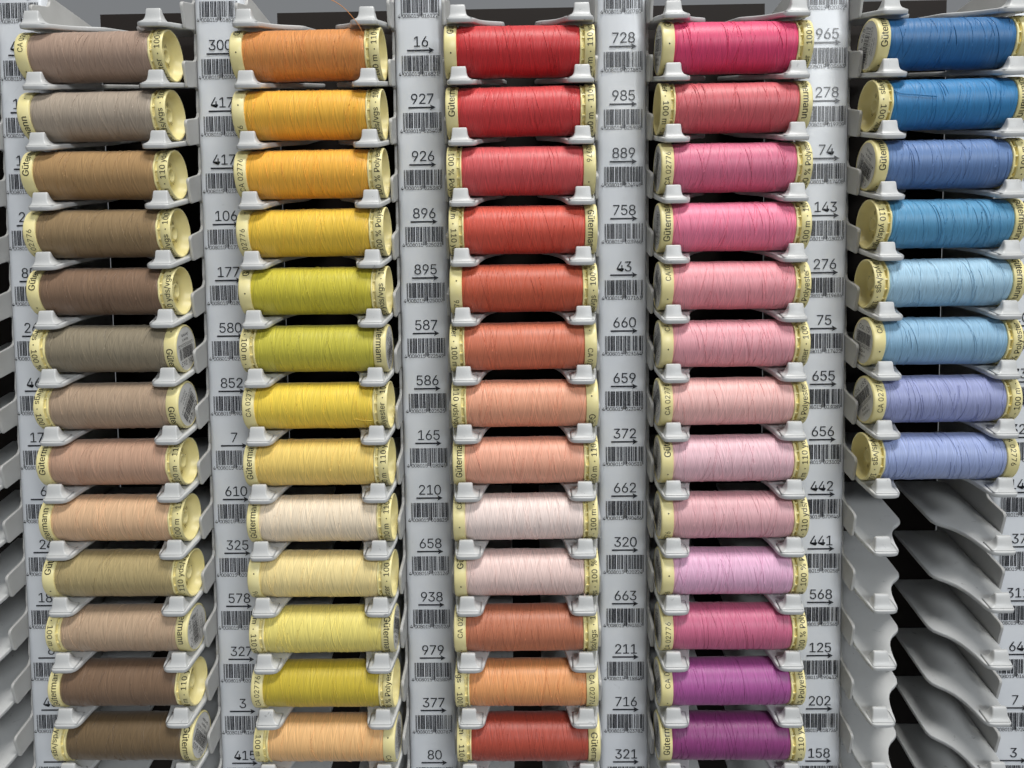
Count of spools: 60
